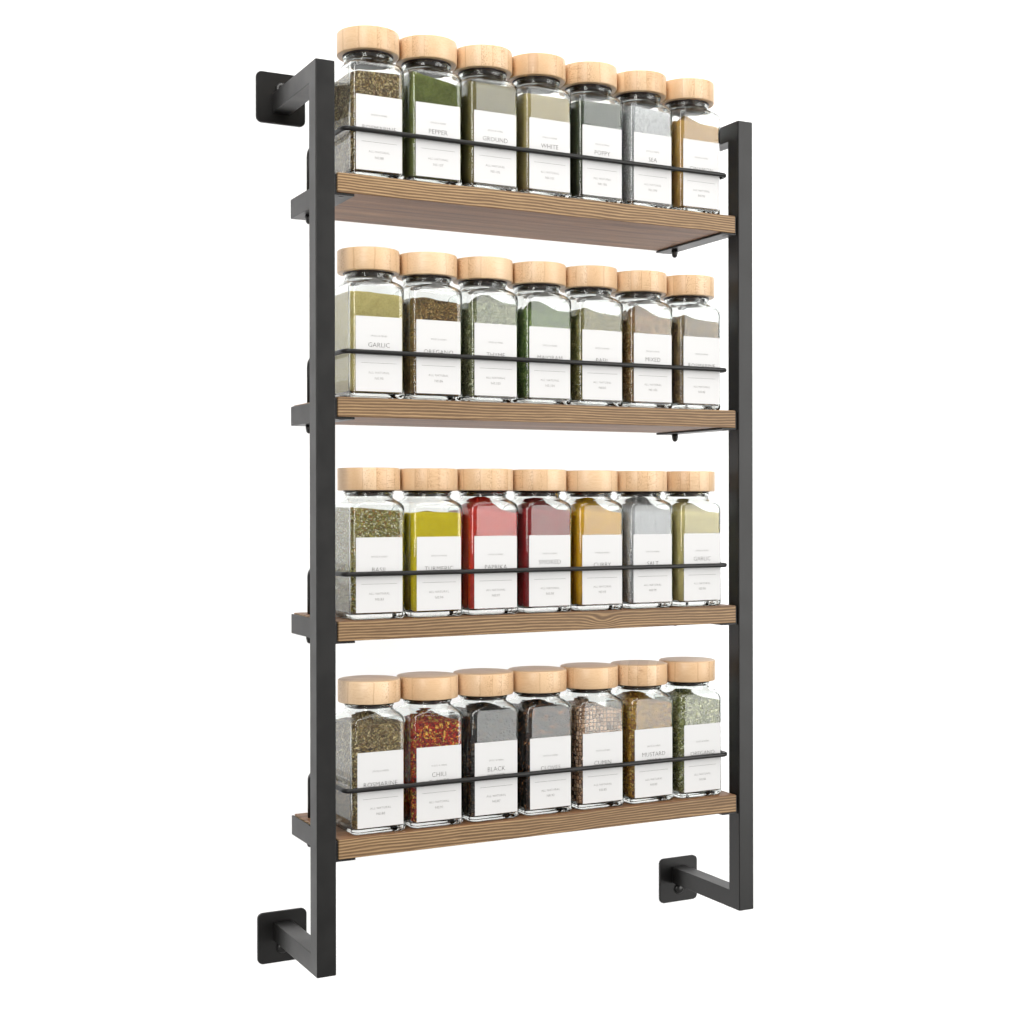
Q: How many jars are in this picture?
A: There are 28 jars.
